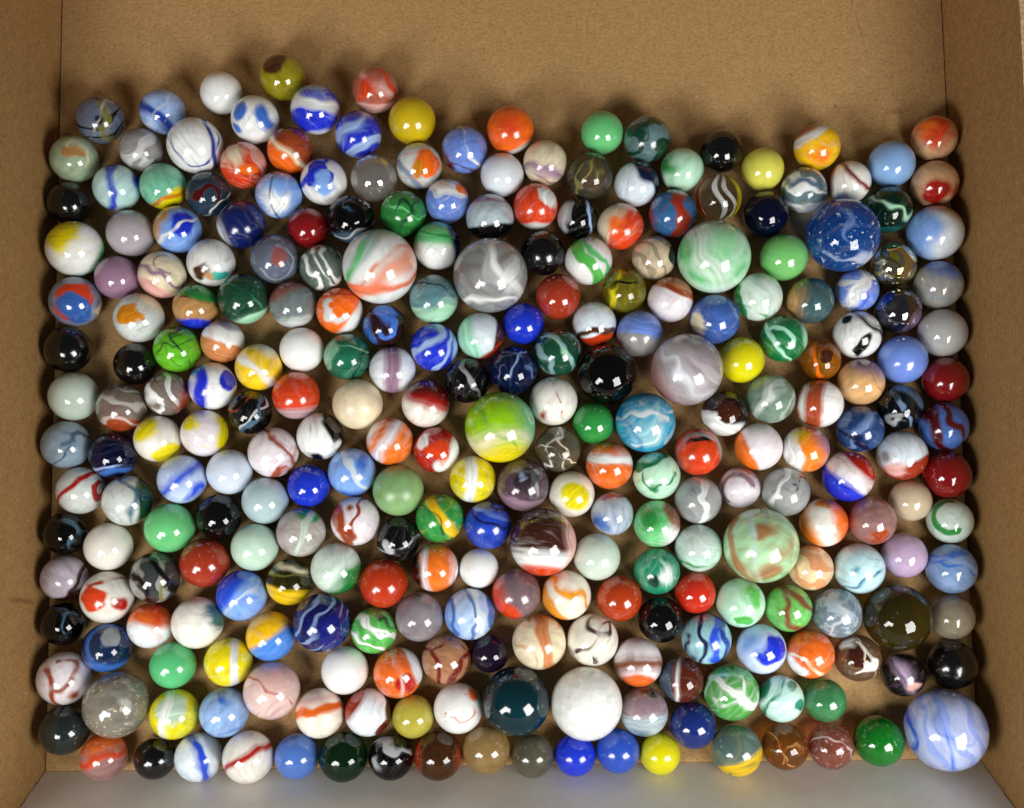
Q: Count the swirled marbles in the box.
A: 200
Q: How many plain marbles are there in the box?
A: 68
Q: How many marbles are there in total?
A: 268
